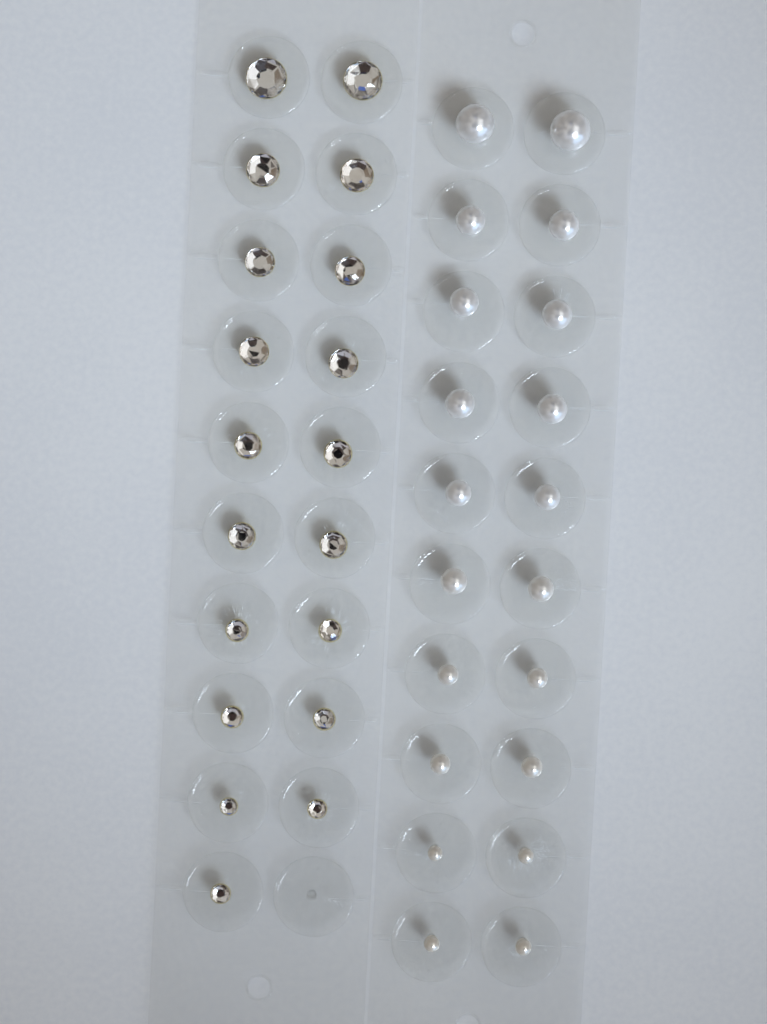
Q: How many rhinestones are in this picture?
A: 19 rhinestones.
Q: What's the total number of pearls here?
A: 20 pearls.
